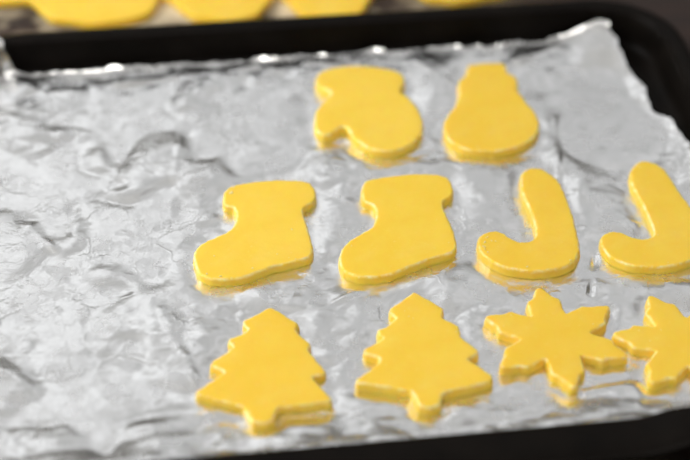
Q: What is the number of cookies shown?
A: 10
